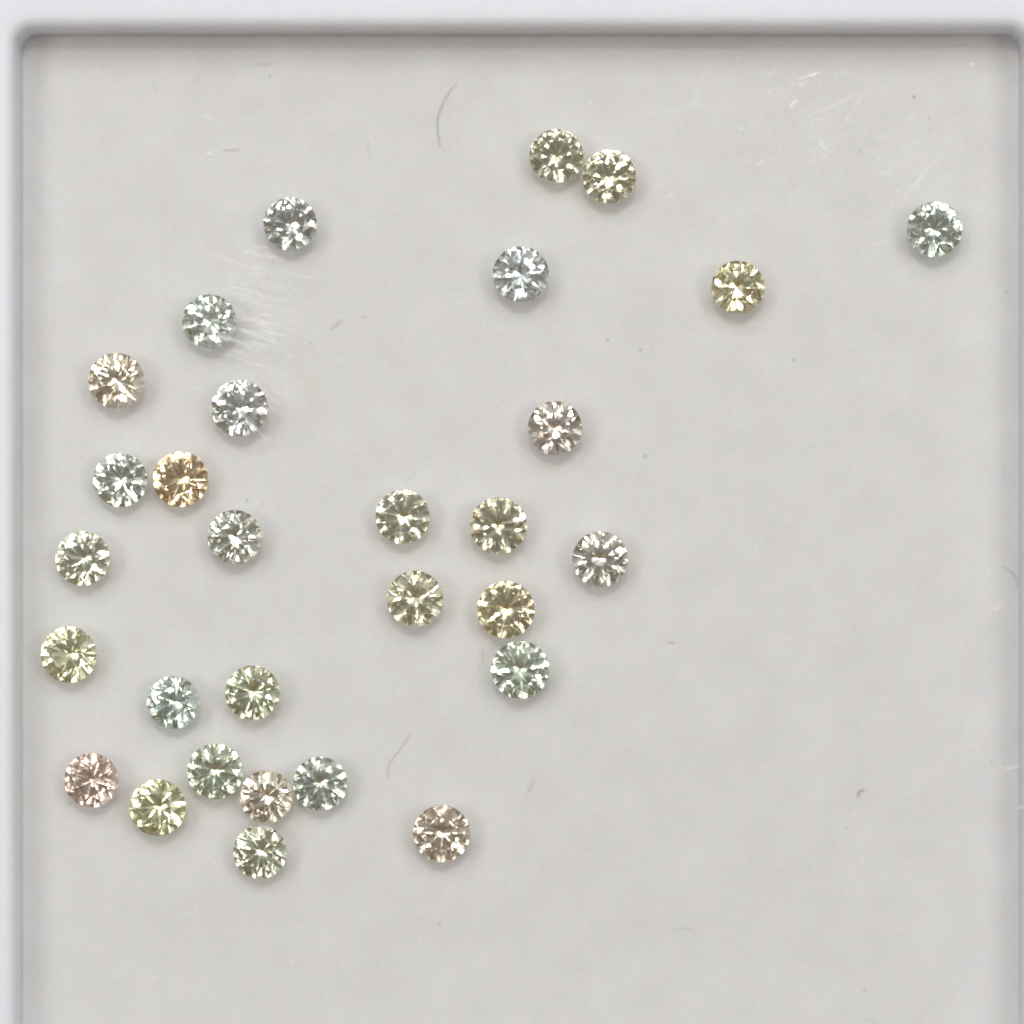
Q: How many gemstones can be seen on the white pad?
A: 30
